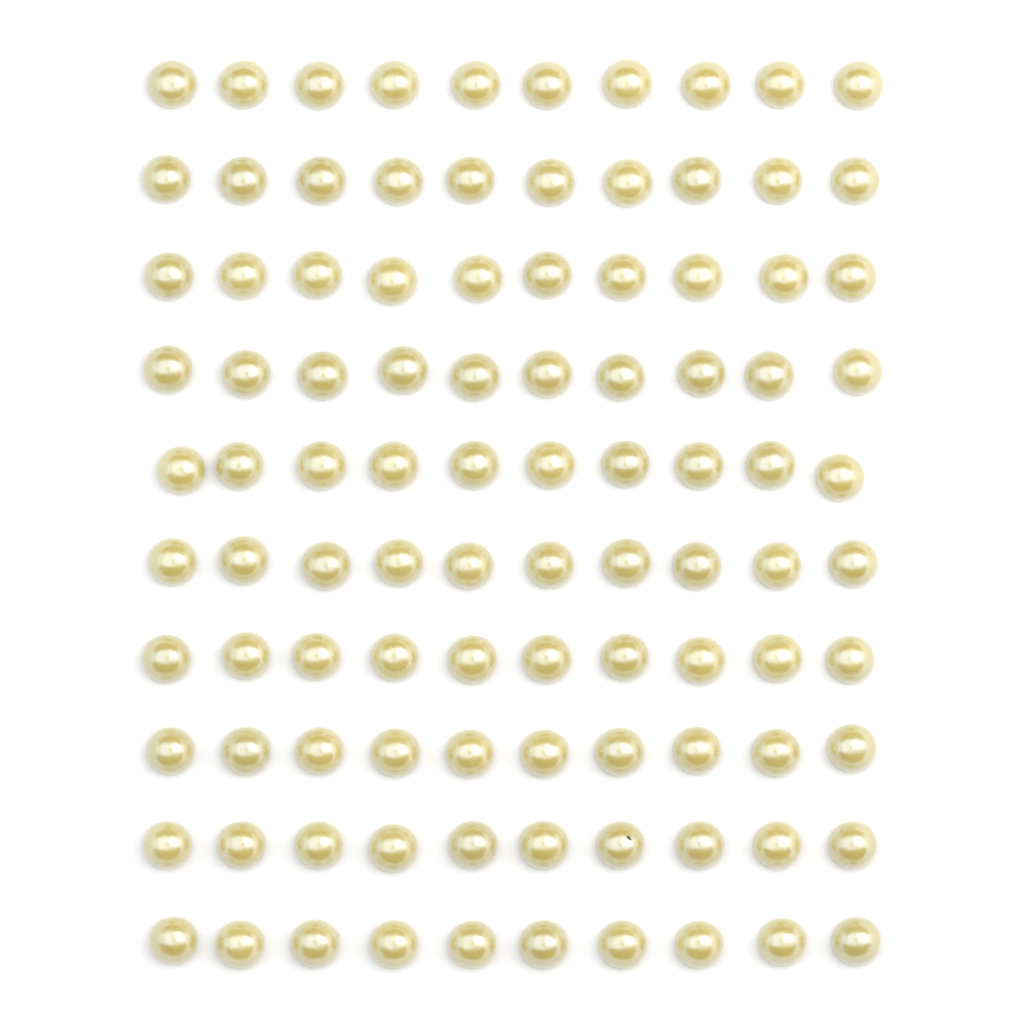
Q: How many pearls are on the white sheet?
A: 100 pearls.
